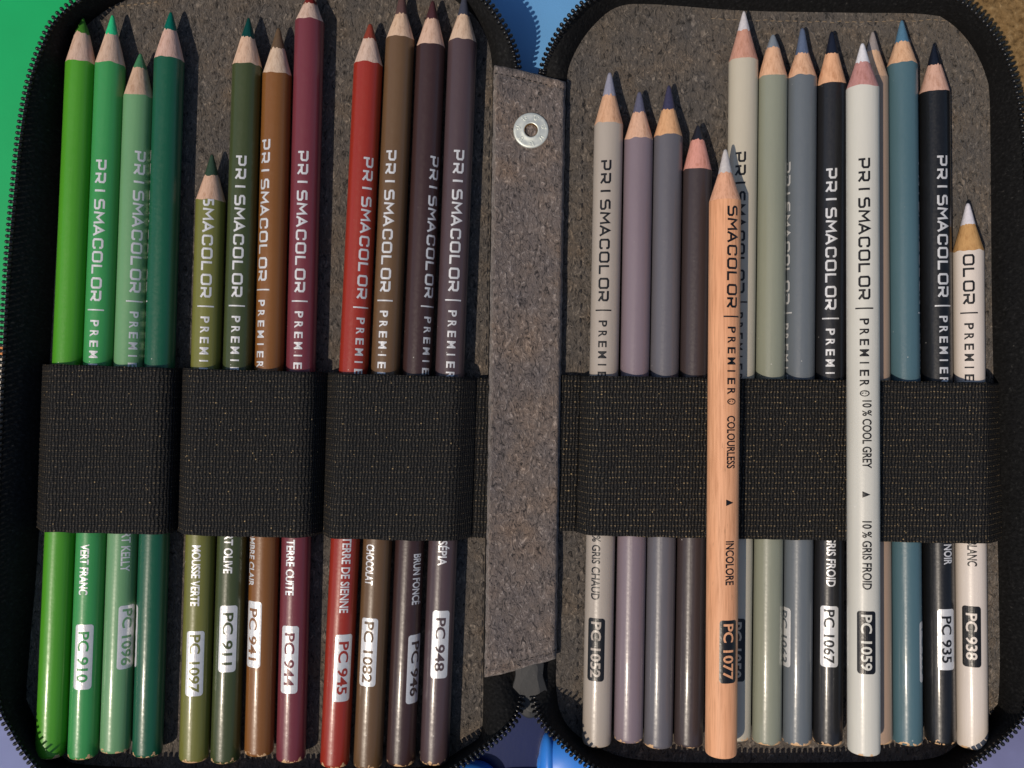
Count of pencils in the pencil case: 26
